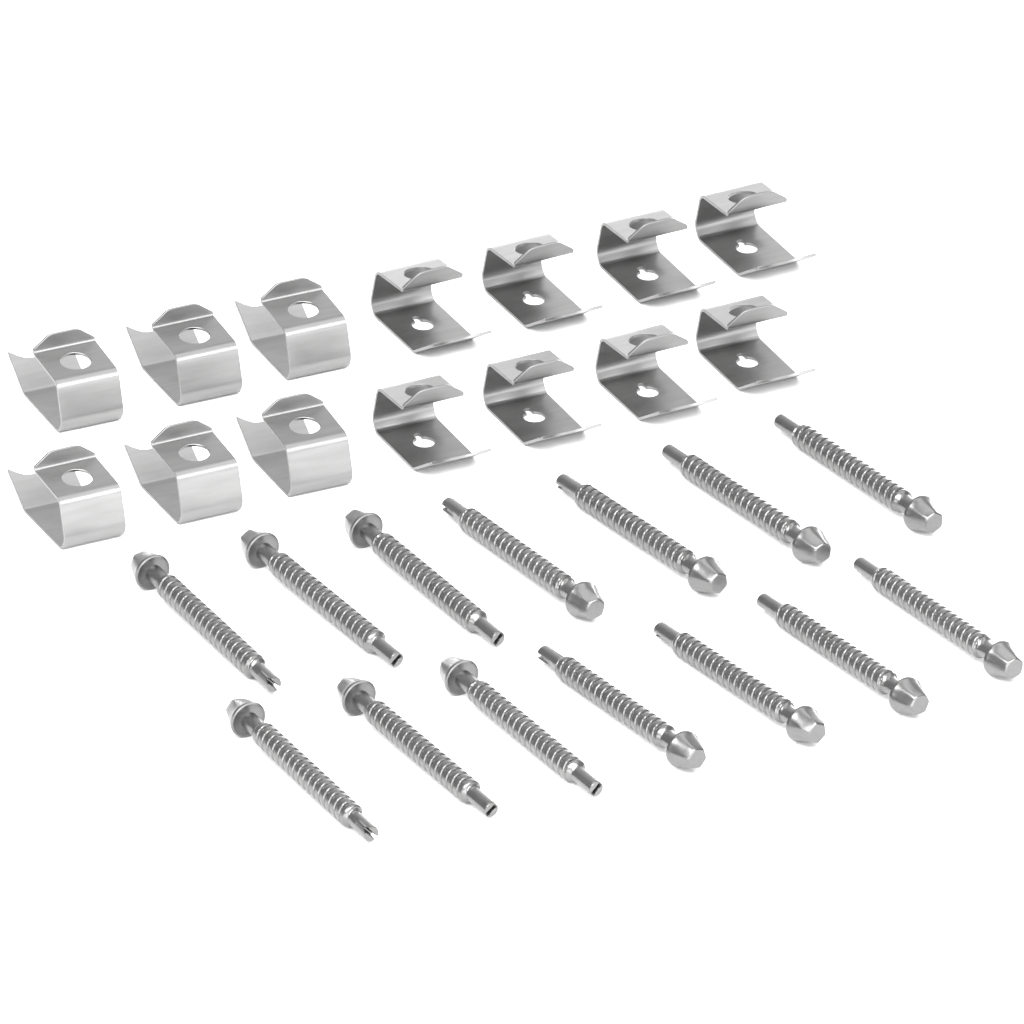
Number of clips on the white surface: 14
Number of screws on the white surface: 14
